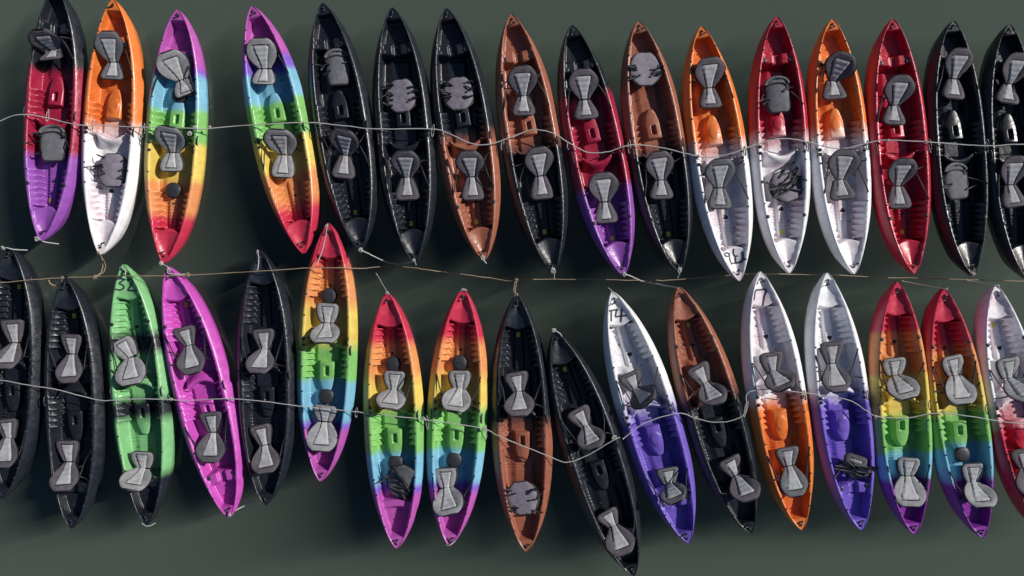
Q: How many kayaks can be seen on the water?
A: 33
